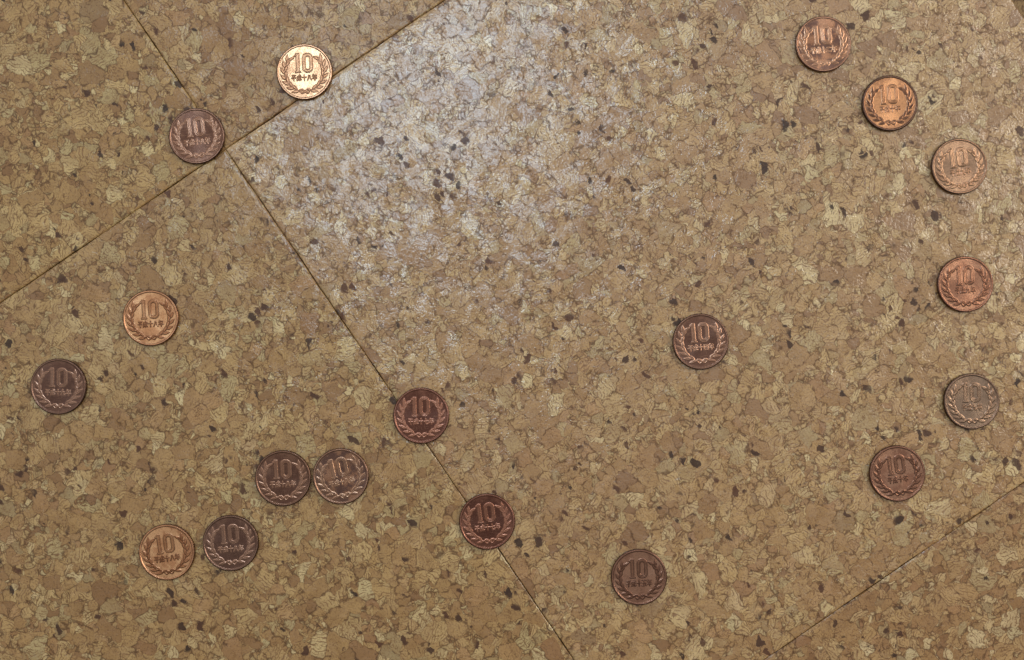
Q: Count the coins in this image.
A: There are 18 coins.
